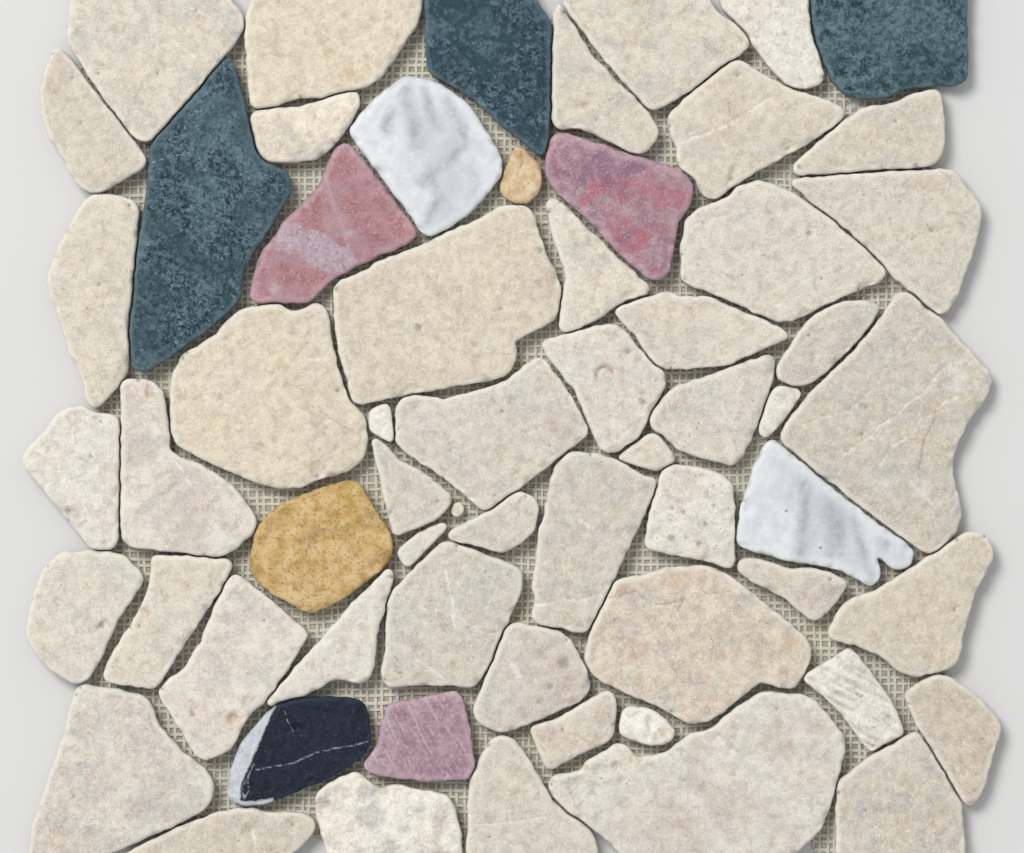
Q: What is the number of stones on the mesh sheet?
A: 62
